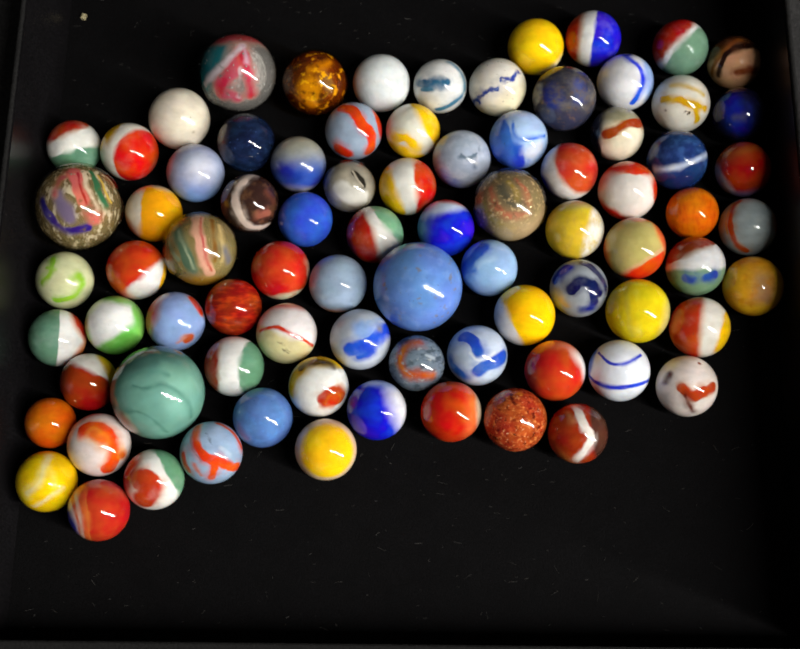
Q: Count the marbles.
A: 81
